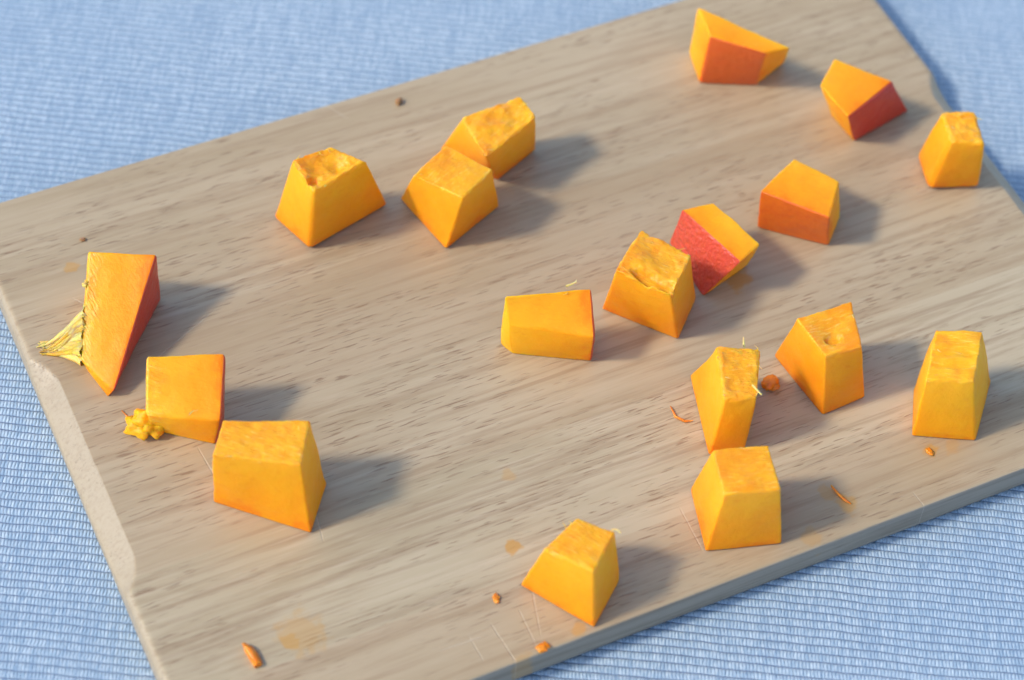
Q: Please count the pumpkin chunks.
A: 18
